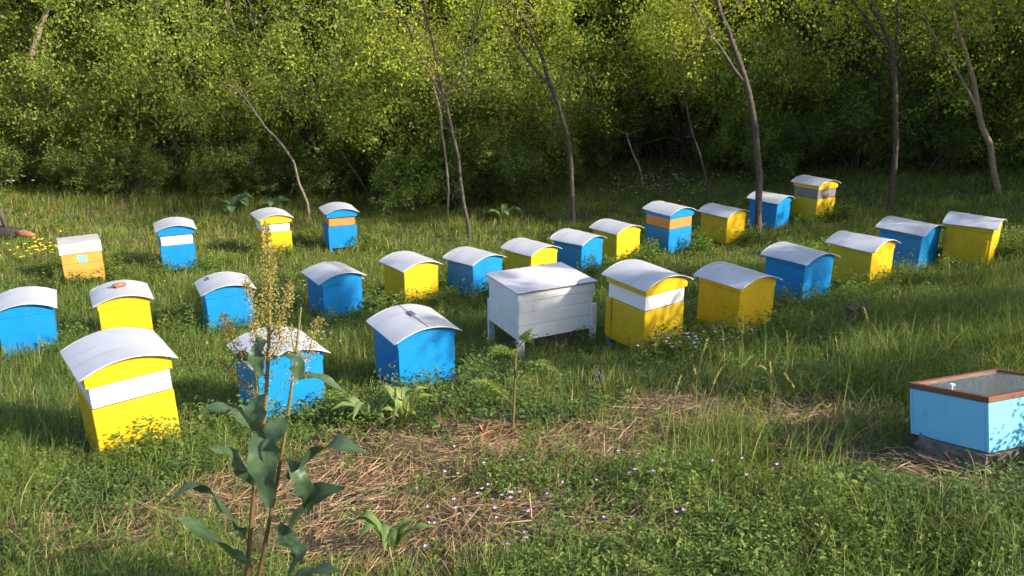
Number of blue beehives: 13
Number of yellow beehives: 12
